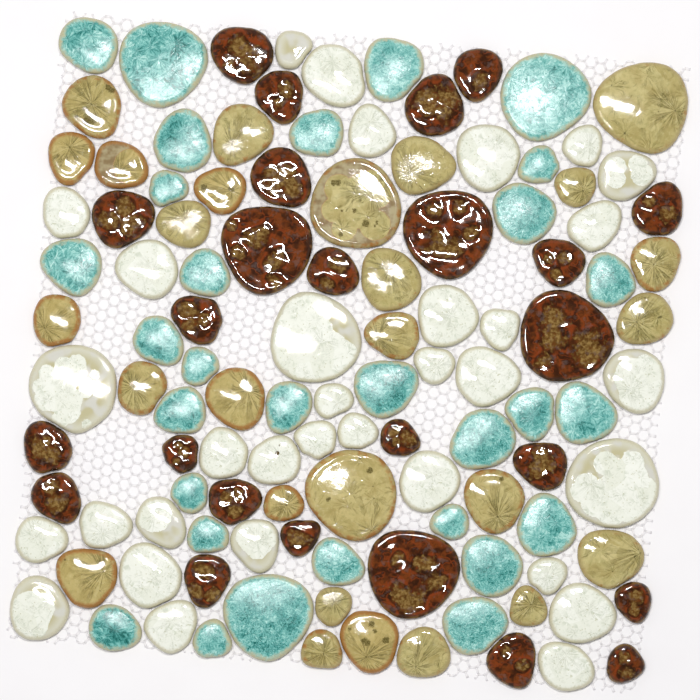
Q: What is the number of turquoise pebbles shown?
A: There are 30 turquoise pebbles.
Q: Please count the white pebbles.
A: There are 33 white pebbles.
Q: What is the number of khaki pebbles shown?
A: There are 27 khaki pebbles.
